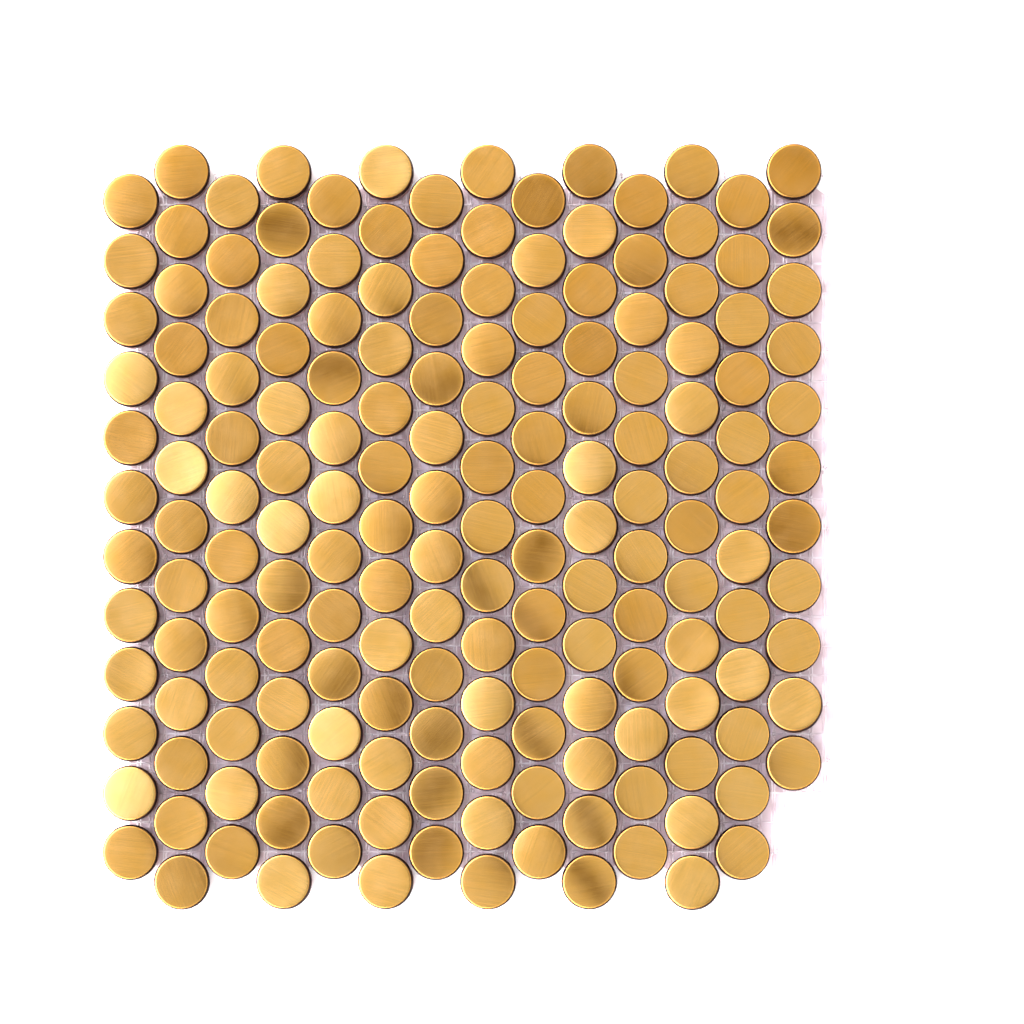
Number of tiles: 173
